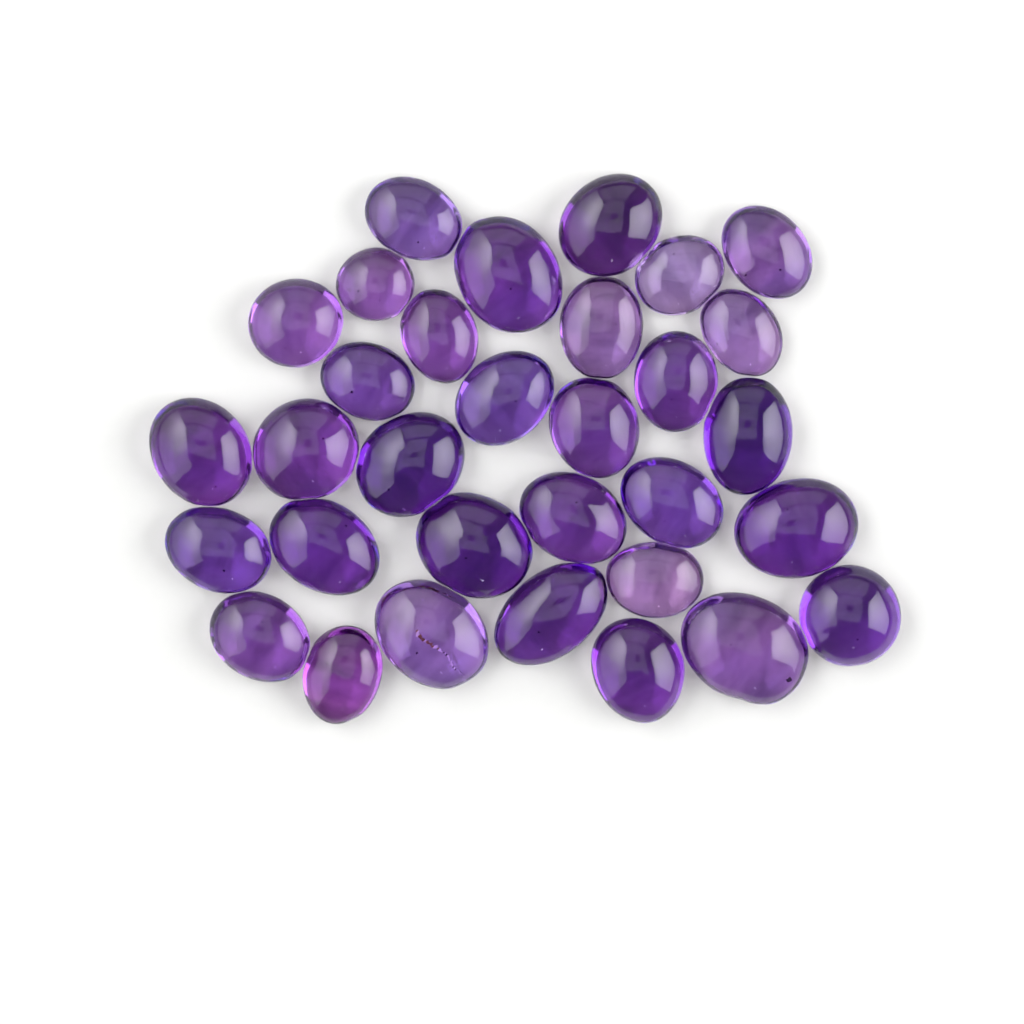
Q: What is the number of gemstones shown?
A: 32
